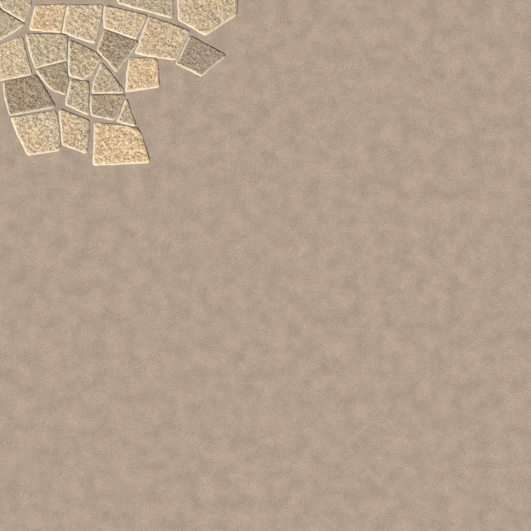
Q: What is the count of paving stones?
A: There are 23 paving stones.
